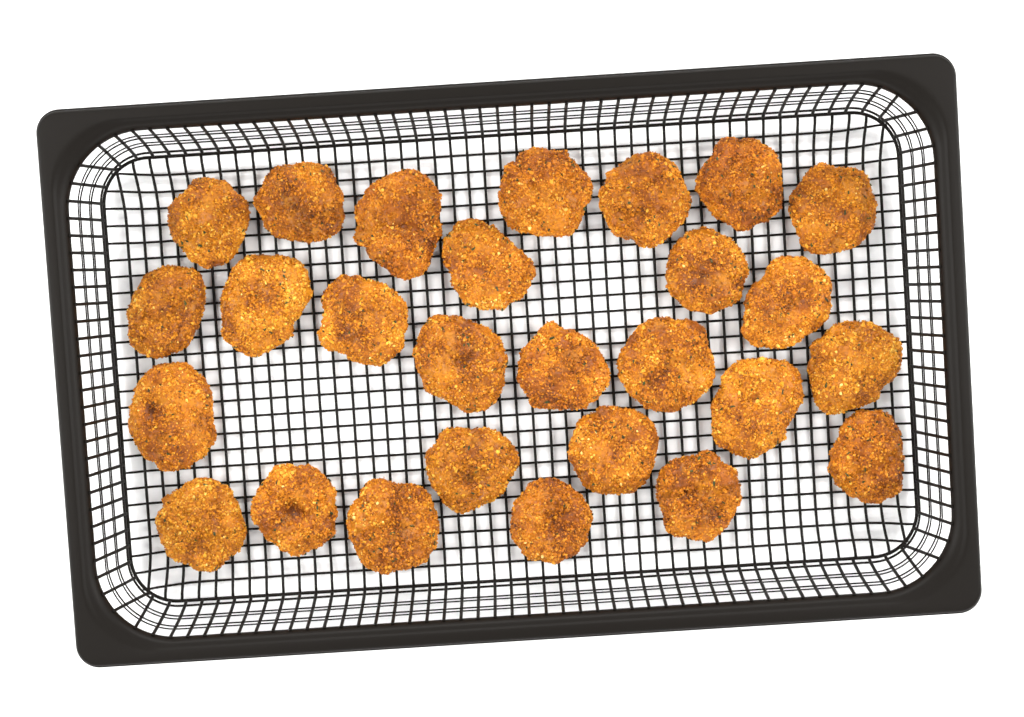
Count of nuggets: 27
